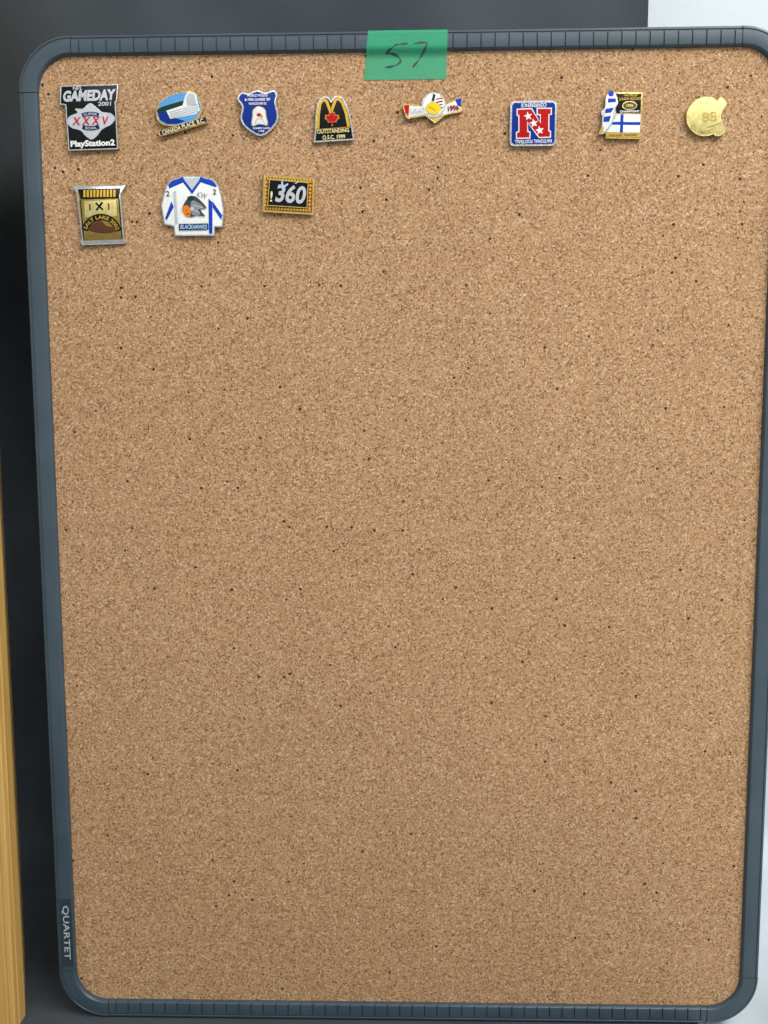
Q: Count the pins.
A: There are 11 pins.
